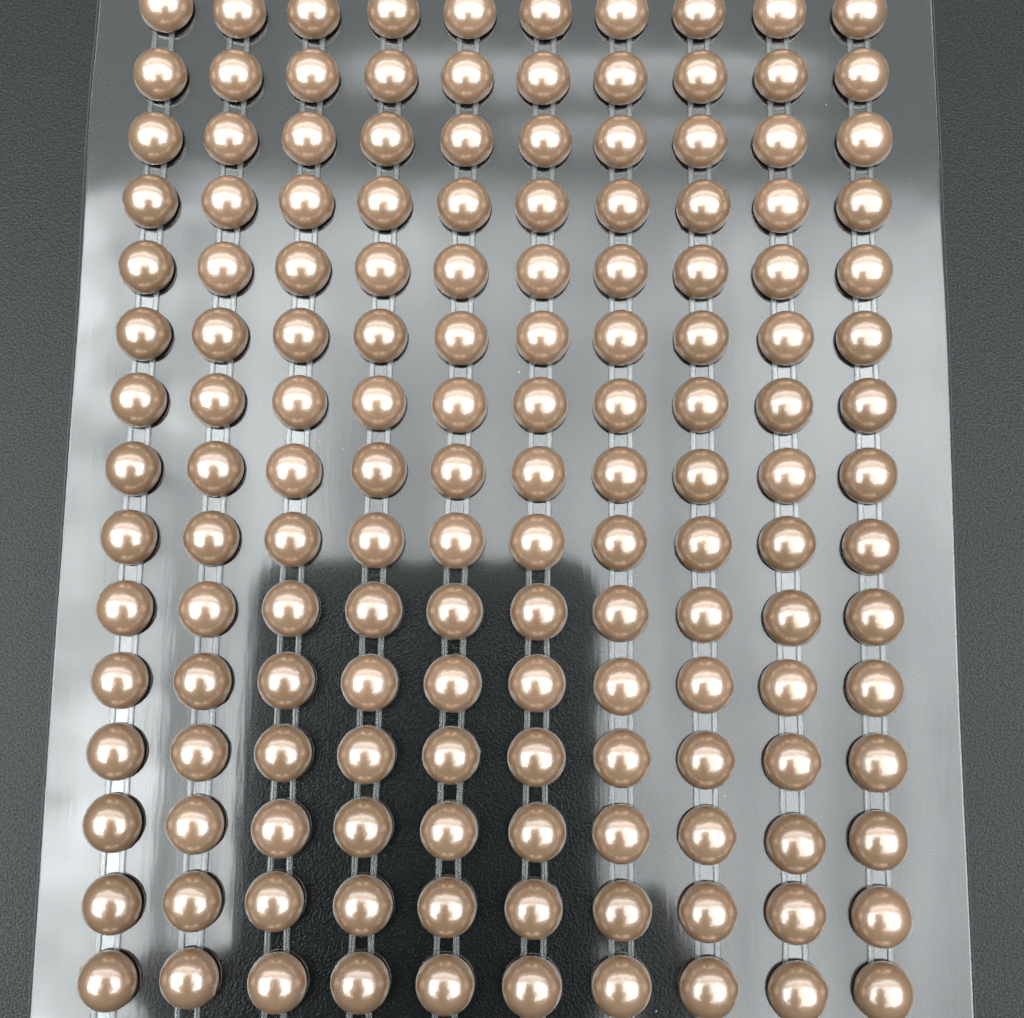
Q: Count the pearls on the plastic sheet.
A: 150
